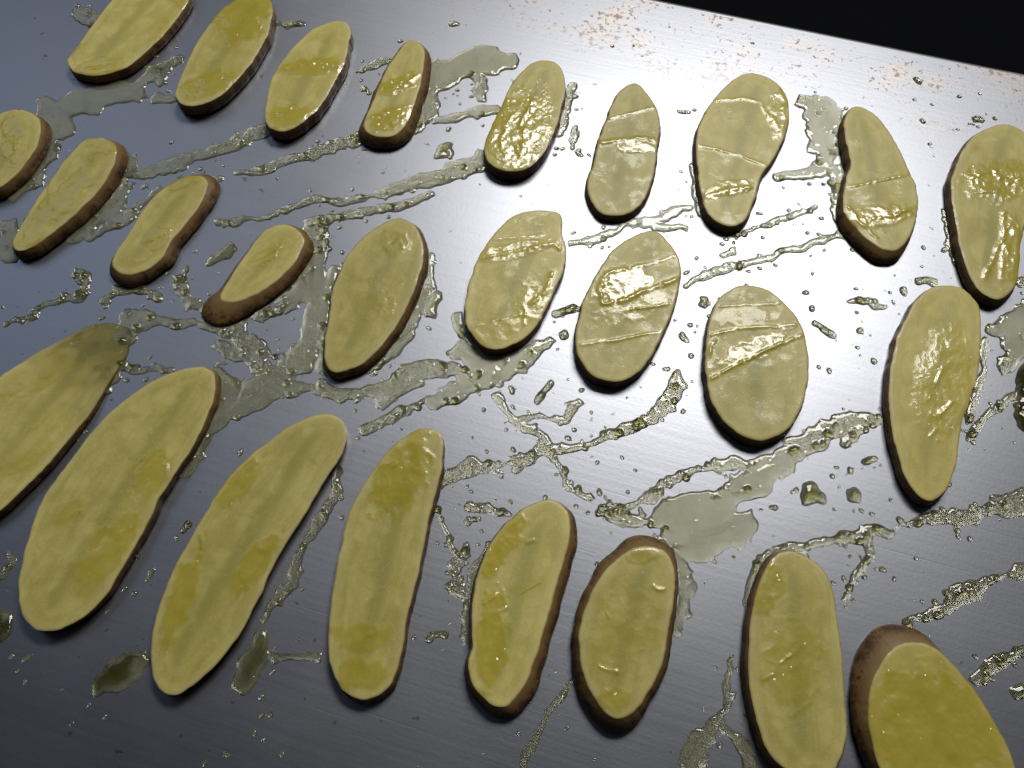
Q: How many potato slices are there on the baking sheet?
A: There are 26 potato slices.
